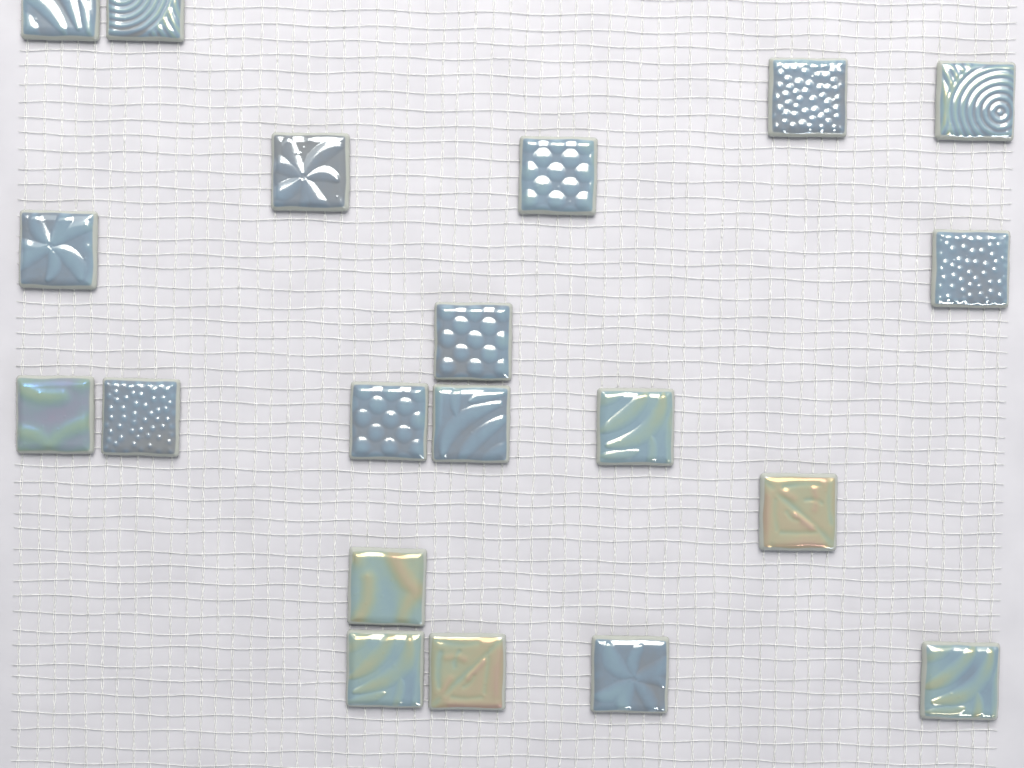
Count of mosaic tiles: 20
